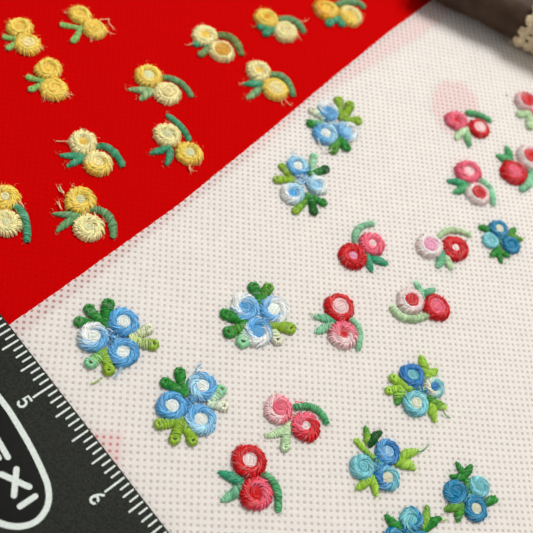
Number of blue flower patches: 10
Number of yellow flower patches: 12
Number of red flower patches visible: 10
